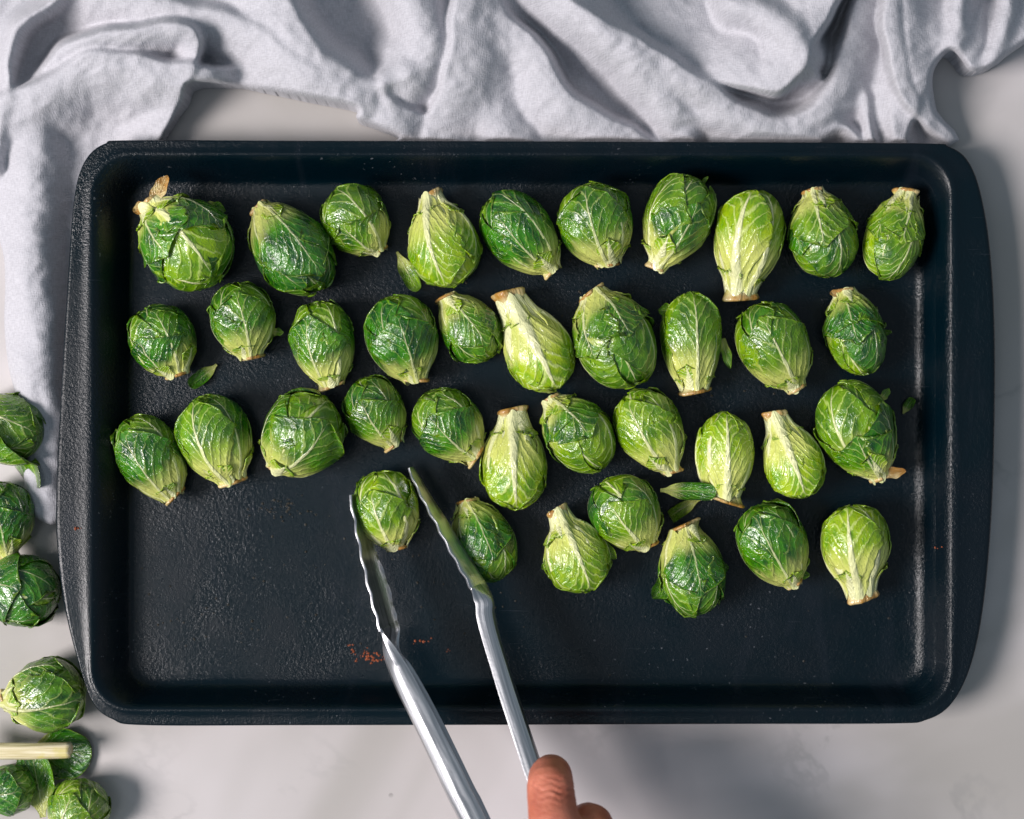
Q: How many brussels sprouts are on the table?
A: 44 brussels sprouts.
